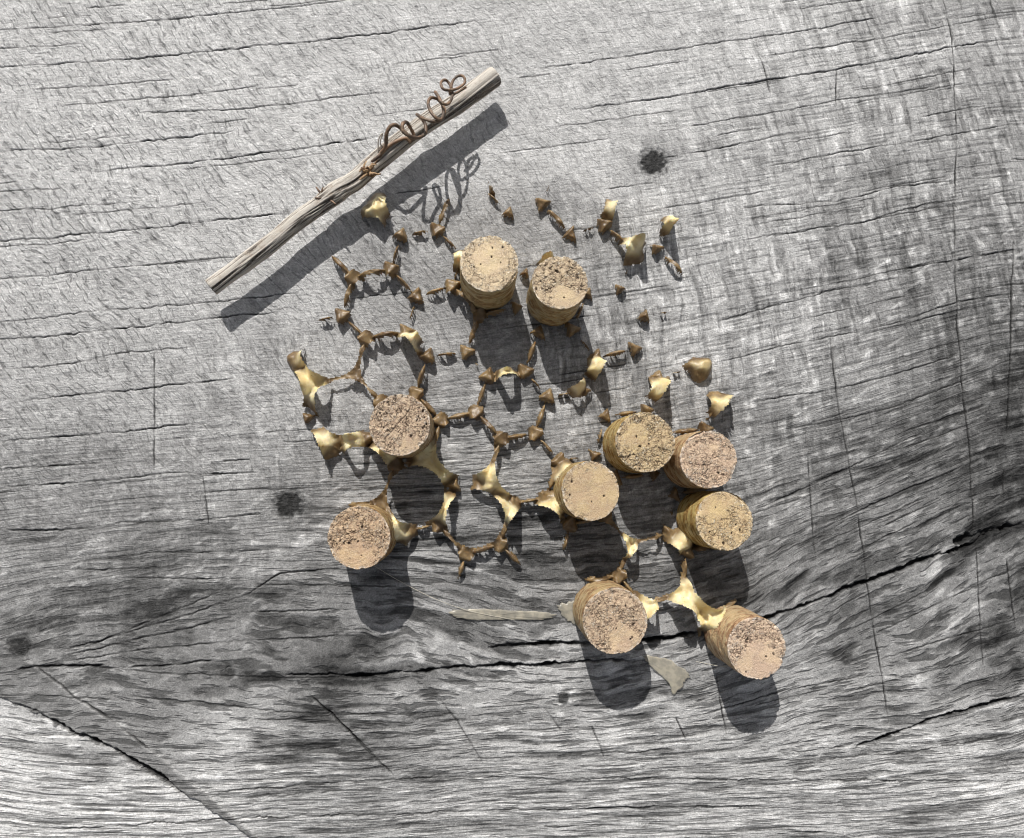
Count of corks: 10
